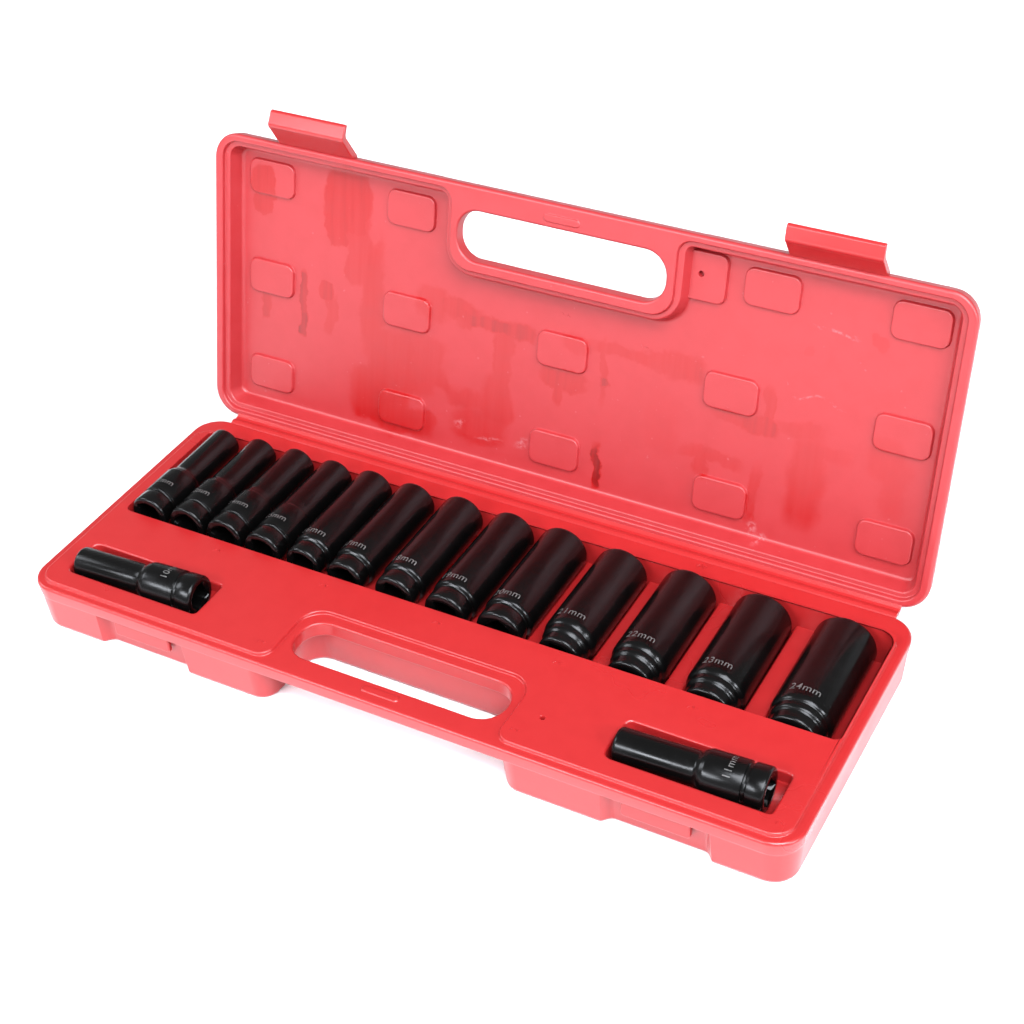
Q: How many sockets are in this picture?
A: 15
